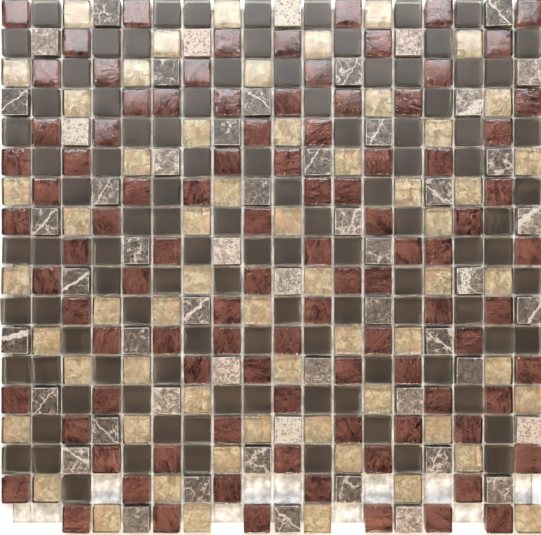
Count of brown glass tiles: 103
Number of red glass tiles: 97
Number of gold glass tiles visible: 59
